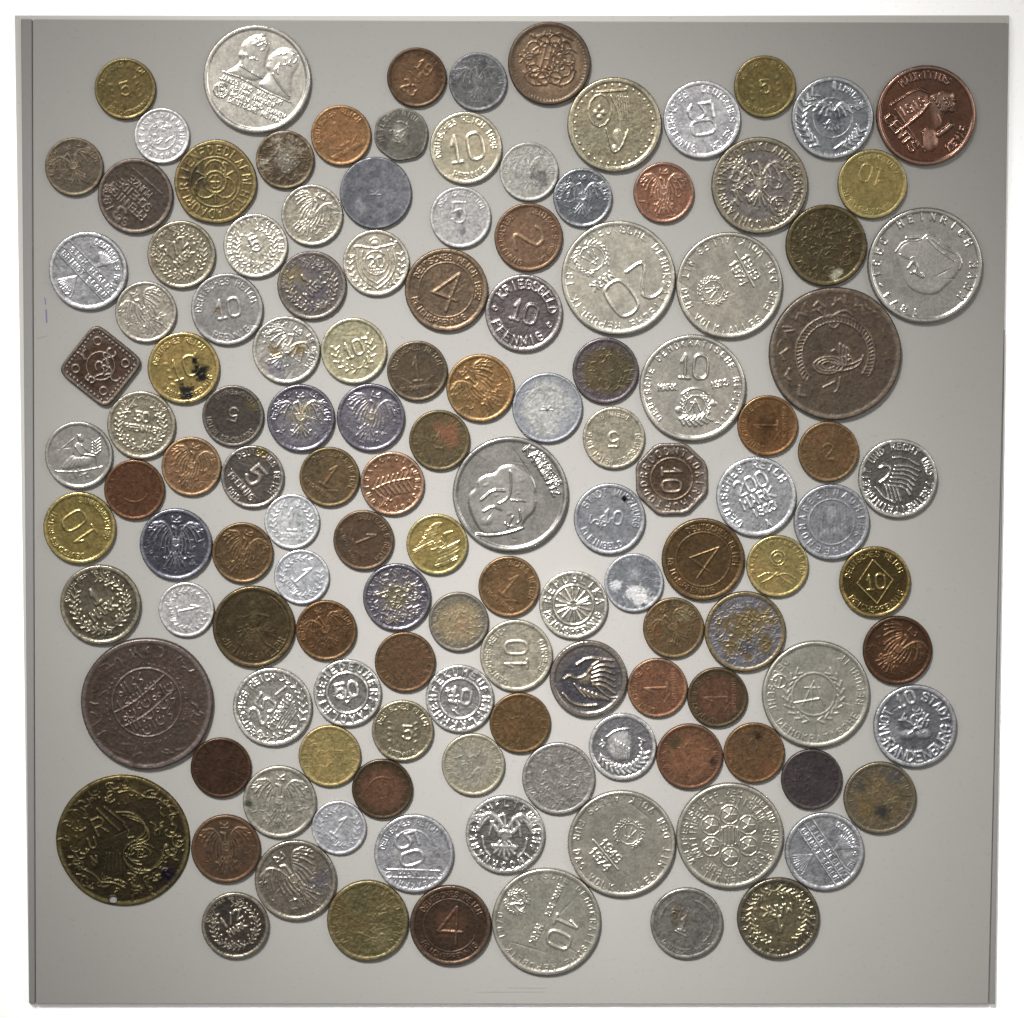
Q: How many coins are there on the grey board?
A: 131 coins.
